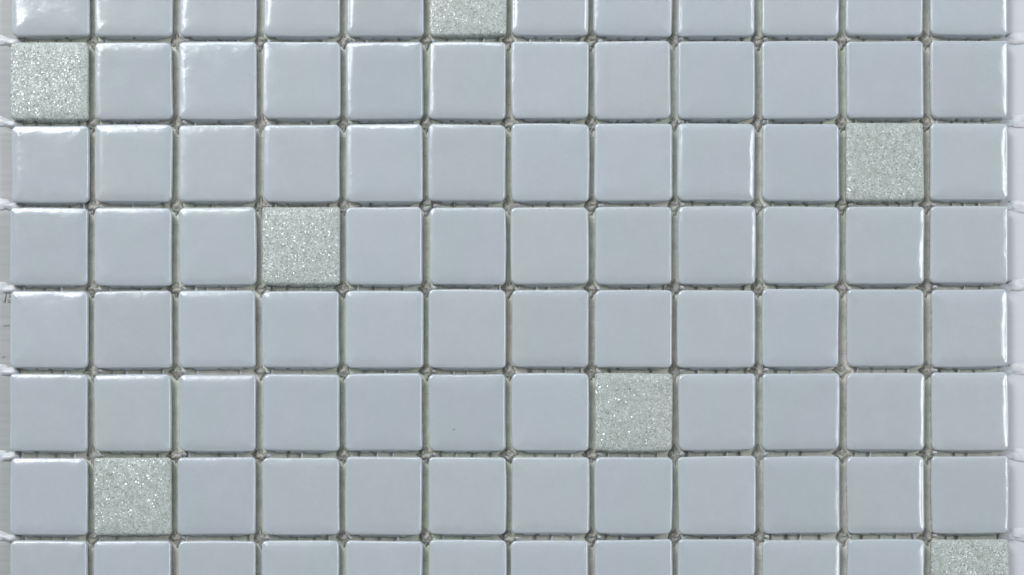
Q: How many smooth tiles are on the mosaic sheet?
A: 89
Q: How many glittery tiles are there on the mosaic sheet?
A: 7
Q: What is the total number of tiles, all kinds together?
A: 96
